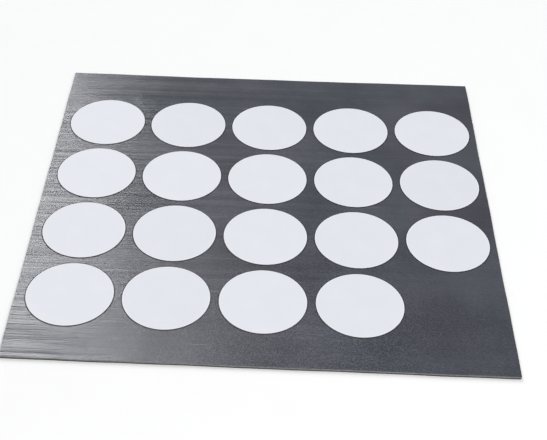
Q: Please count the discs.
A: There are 19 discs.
